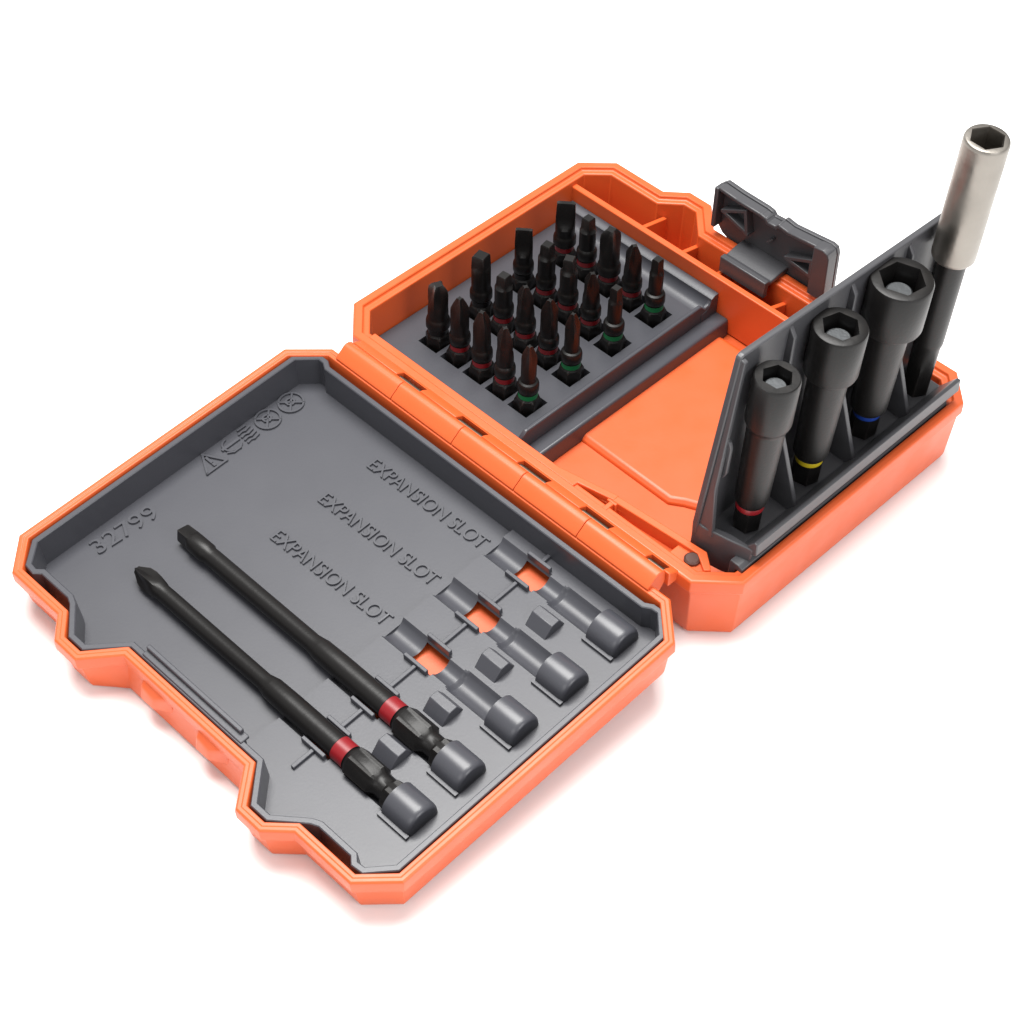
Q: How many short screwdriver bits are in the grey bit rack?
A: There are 20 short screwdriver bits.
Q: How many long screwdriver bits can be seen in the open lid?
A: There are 2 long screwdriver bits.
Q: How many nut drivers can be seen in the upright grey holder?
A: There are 3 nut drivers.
